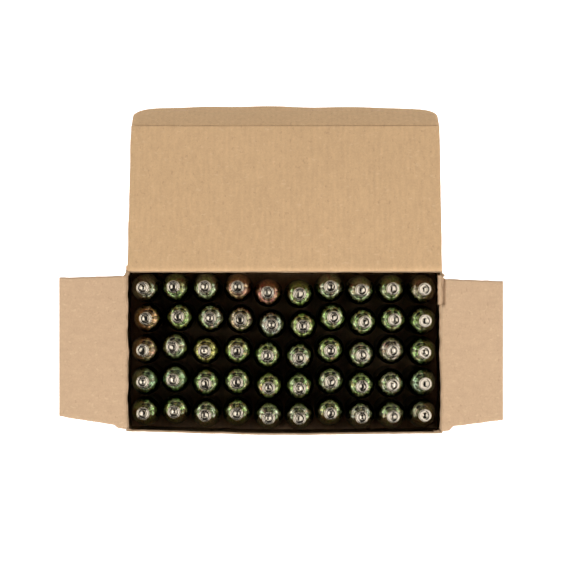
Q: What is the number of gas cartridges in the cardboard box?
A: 50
